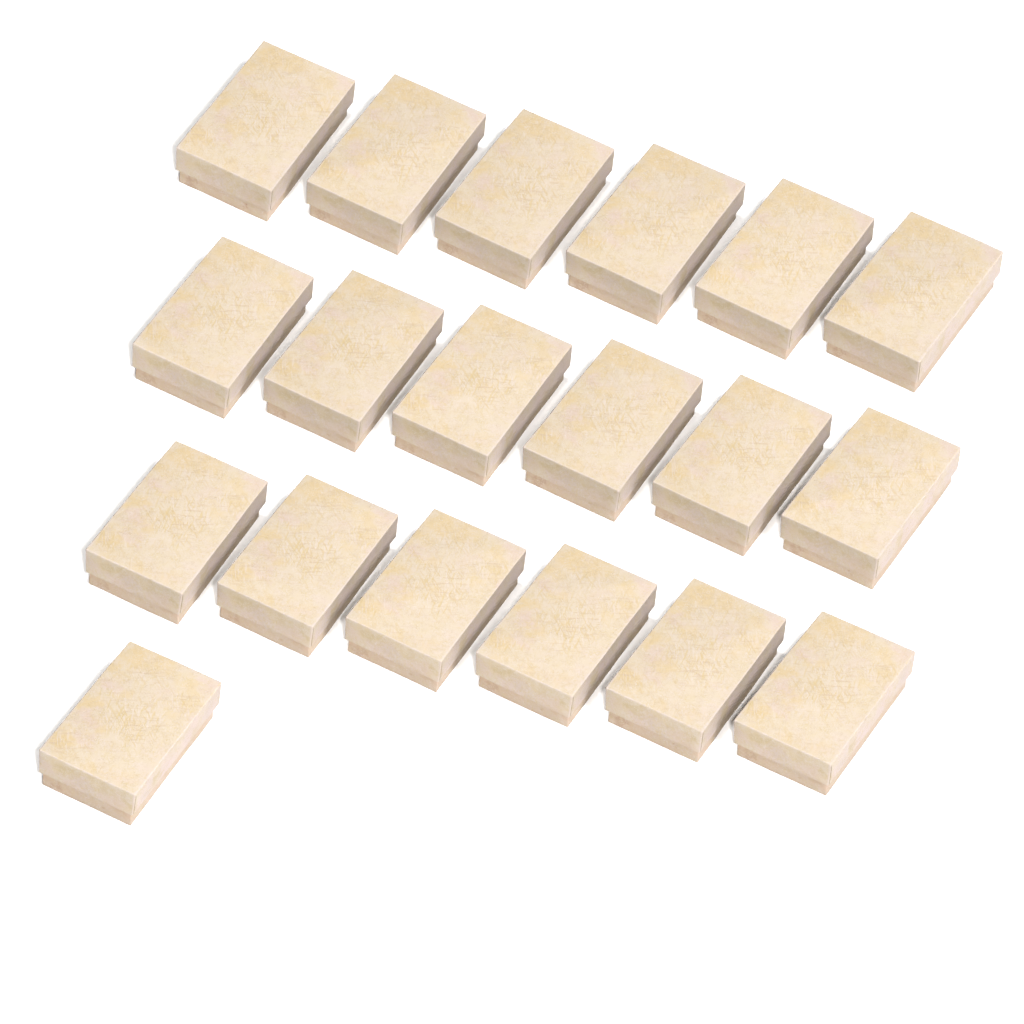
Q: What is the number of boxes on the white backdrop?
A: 19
